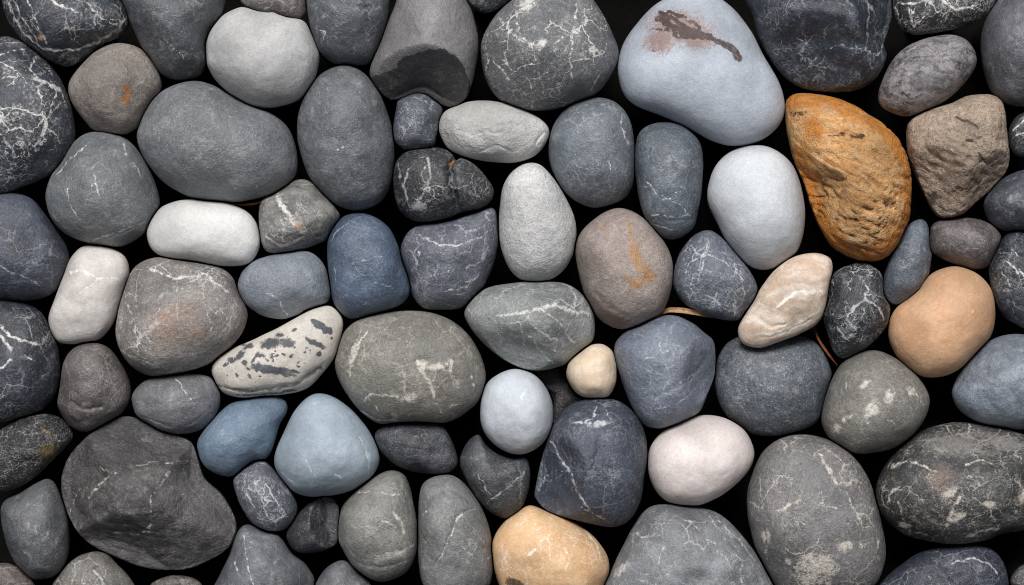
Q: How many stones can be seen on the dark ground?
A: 82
